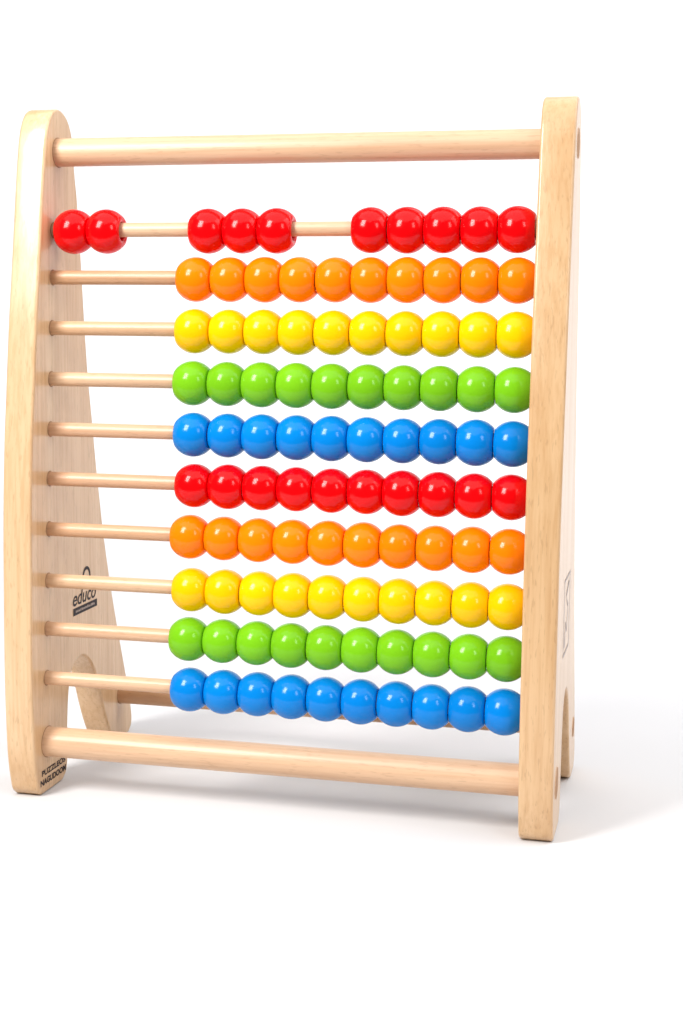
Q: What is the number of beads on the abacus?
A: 100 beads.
